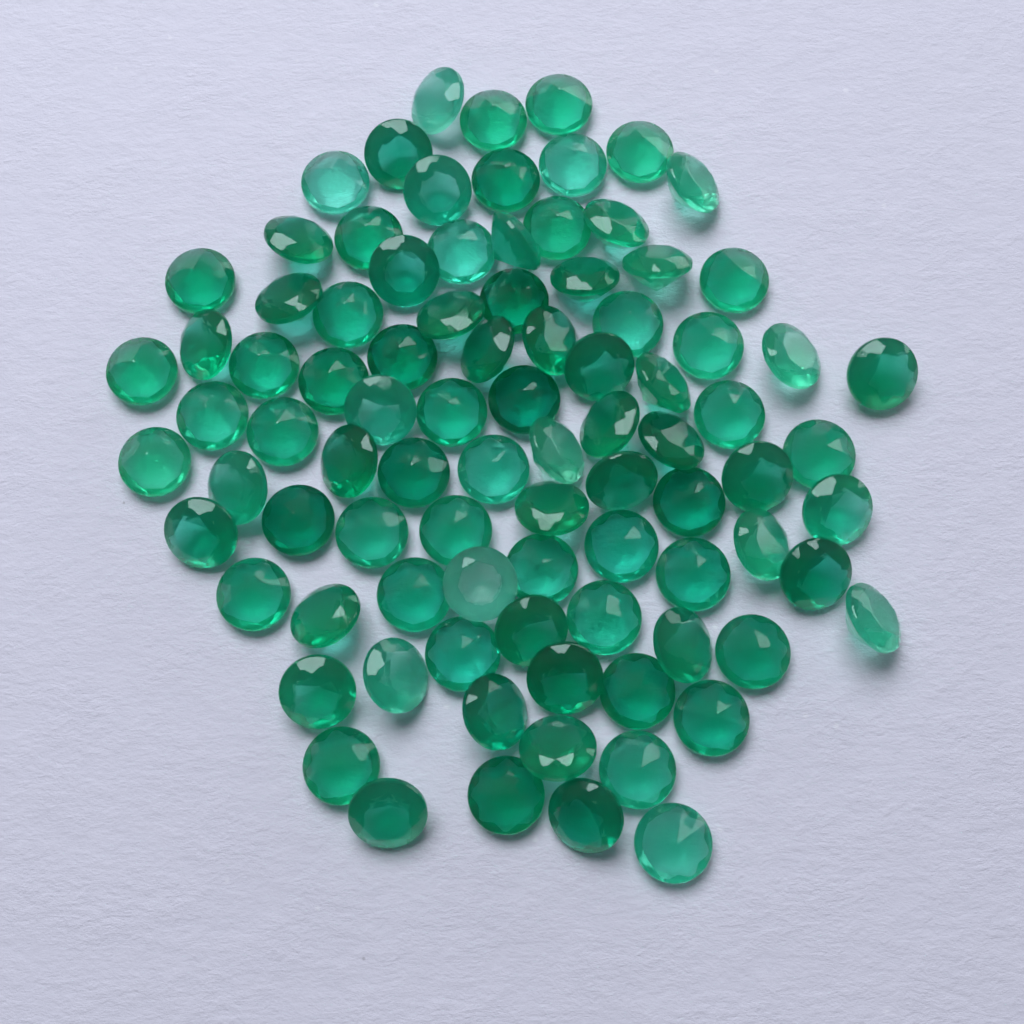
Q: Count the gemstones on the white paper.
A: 90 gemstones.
